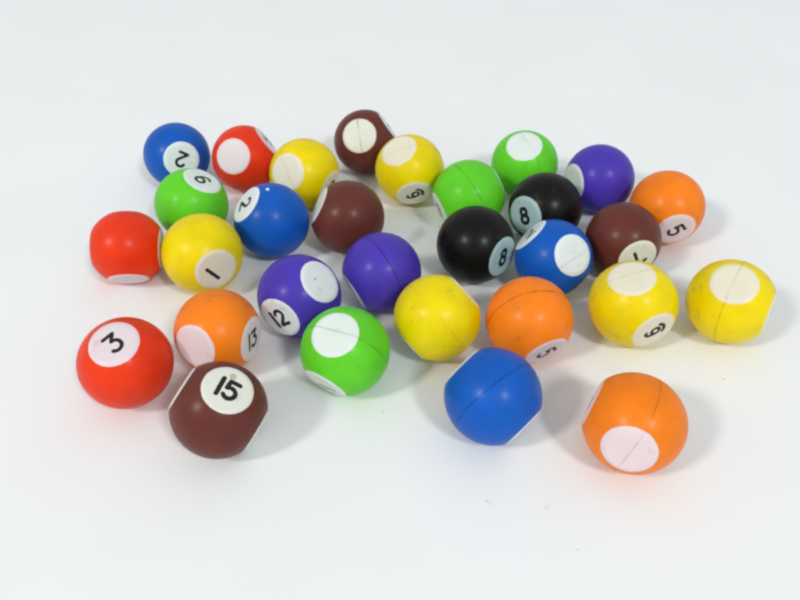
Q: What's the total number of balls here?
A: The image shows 30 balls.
